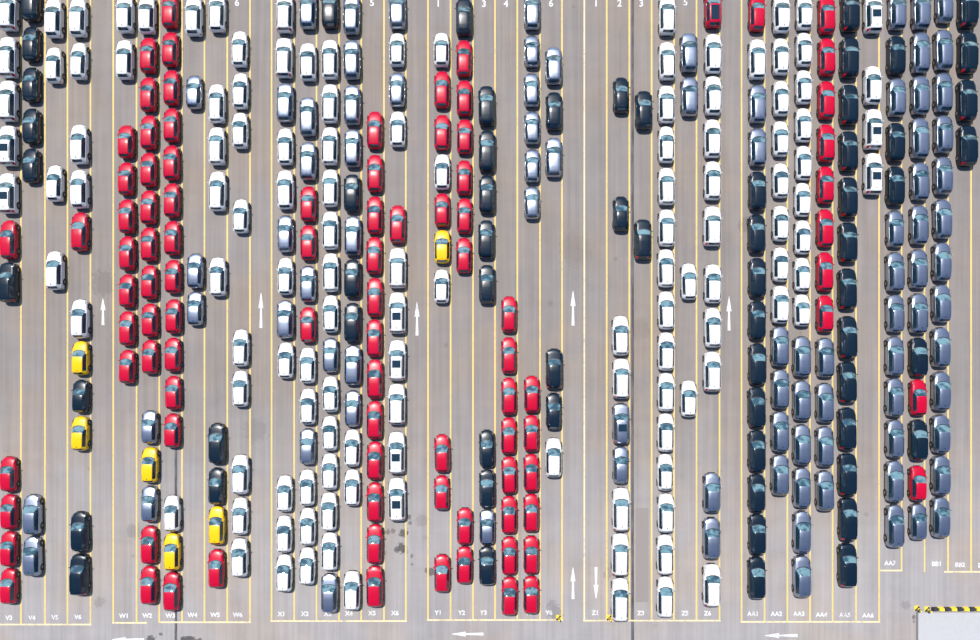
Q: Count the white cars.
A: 128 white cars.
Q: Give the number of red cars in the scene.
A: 94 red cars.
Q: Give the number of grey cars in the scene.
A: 89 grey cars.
